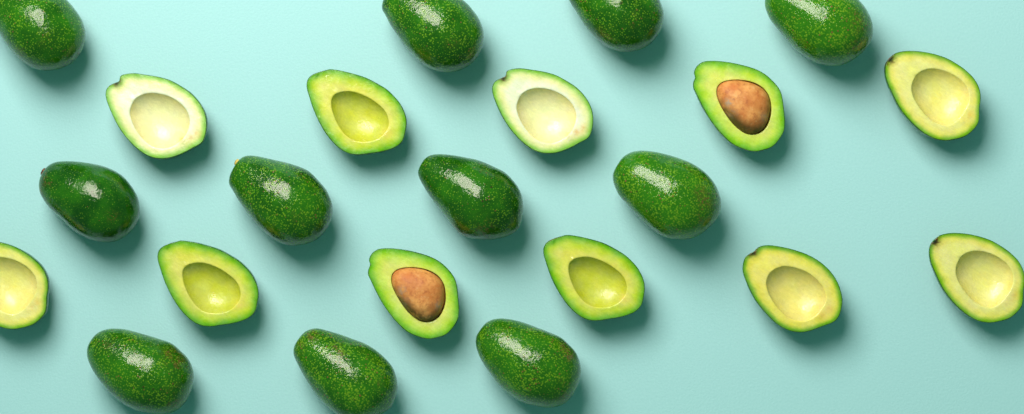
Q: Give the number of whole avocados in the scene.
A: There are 11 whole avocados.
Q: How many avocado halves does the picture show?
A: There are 11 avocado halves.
